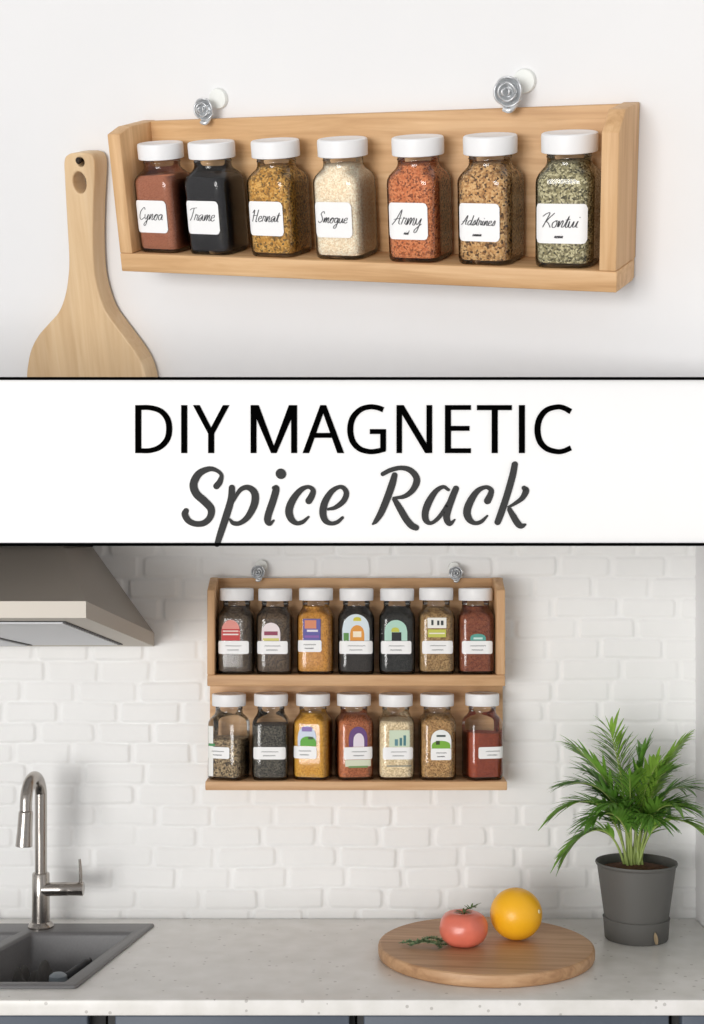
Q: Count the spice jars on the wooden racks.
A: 21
